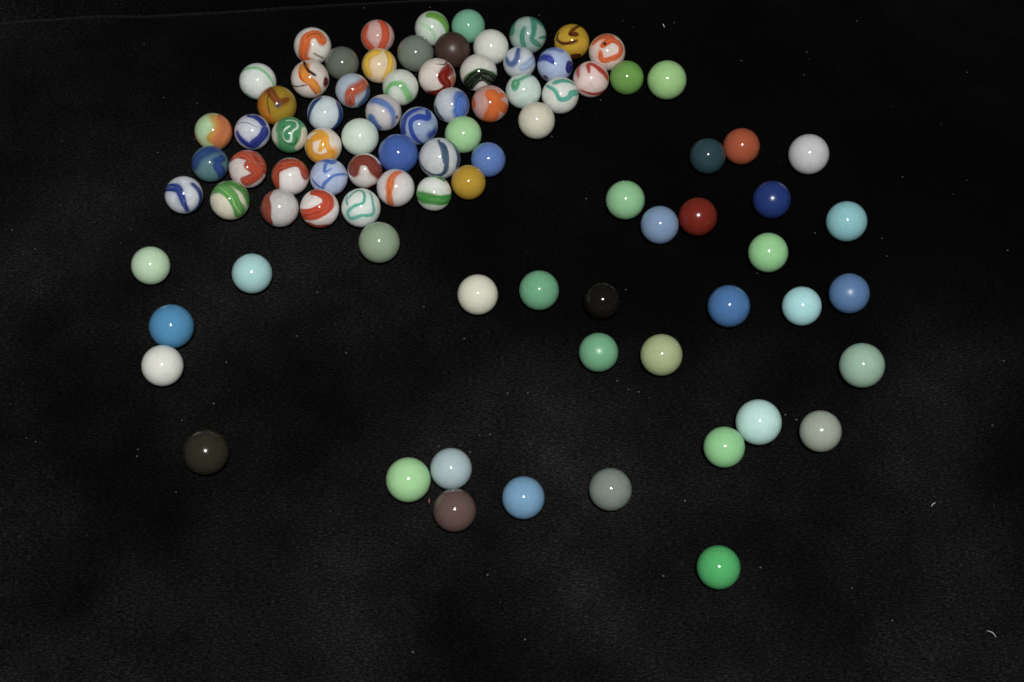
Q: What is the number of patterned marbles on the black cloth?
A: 41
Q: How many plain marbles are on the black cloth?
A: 46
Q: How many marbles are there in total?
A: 87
